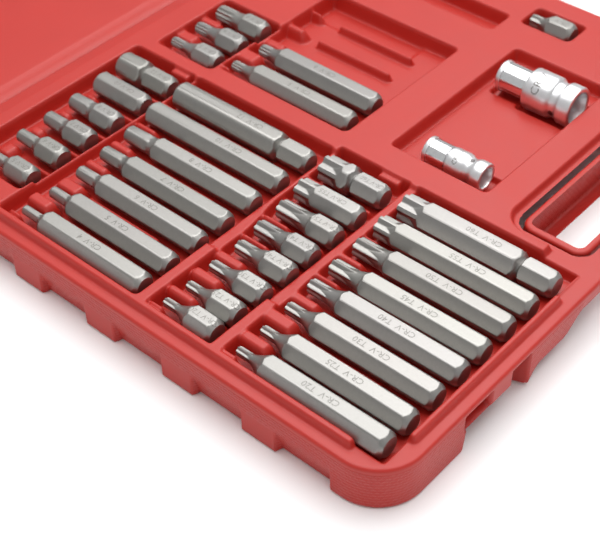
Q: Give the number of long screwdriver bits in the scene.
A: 17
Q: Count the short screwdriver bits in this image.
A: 18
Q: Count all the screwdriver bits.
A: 35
